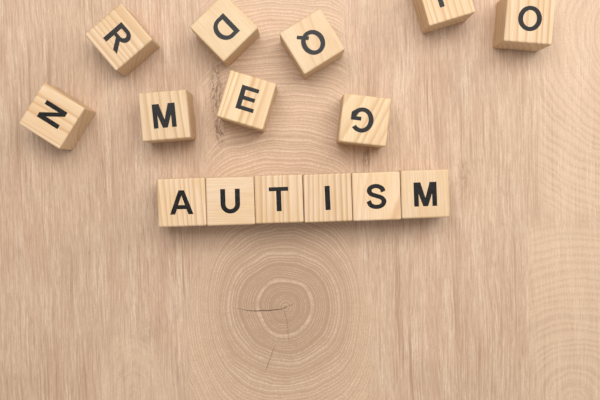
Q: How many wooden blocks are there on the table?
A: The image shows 15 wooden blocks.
